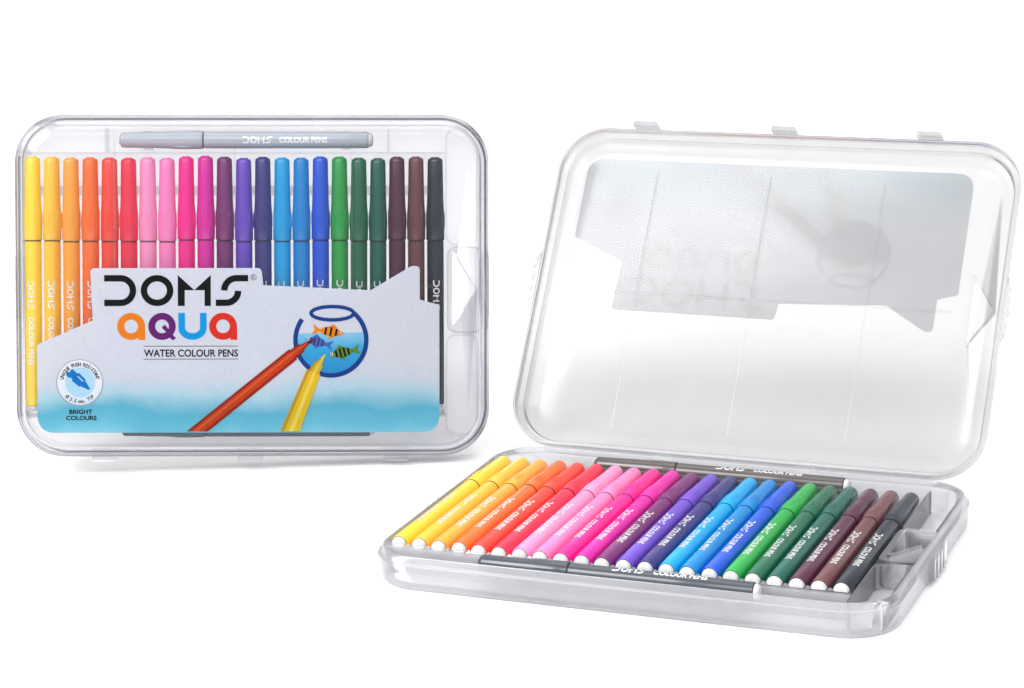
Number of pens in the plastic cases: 48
